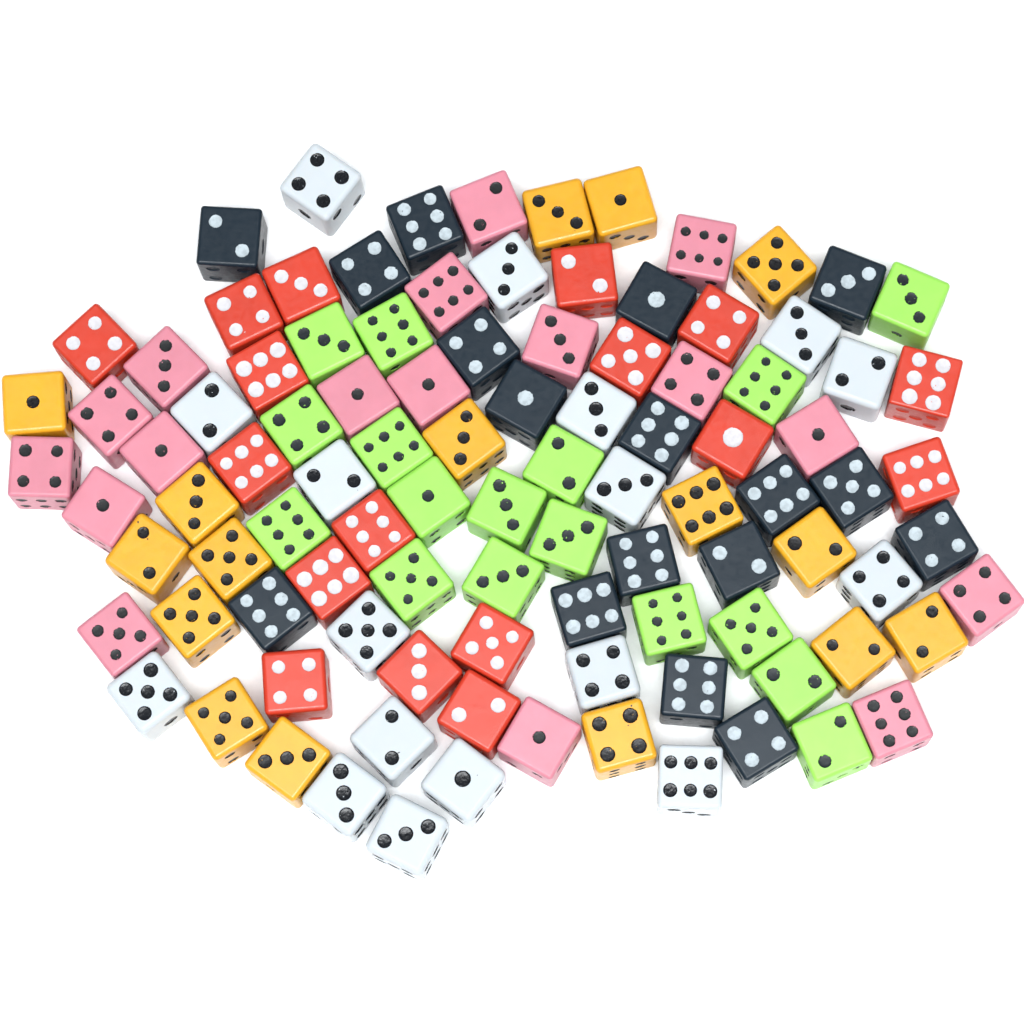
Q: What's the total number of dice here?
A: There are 101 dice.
